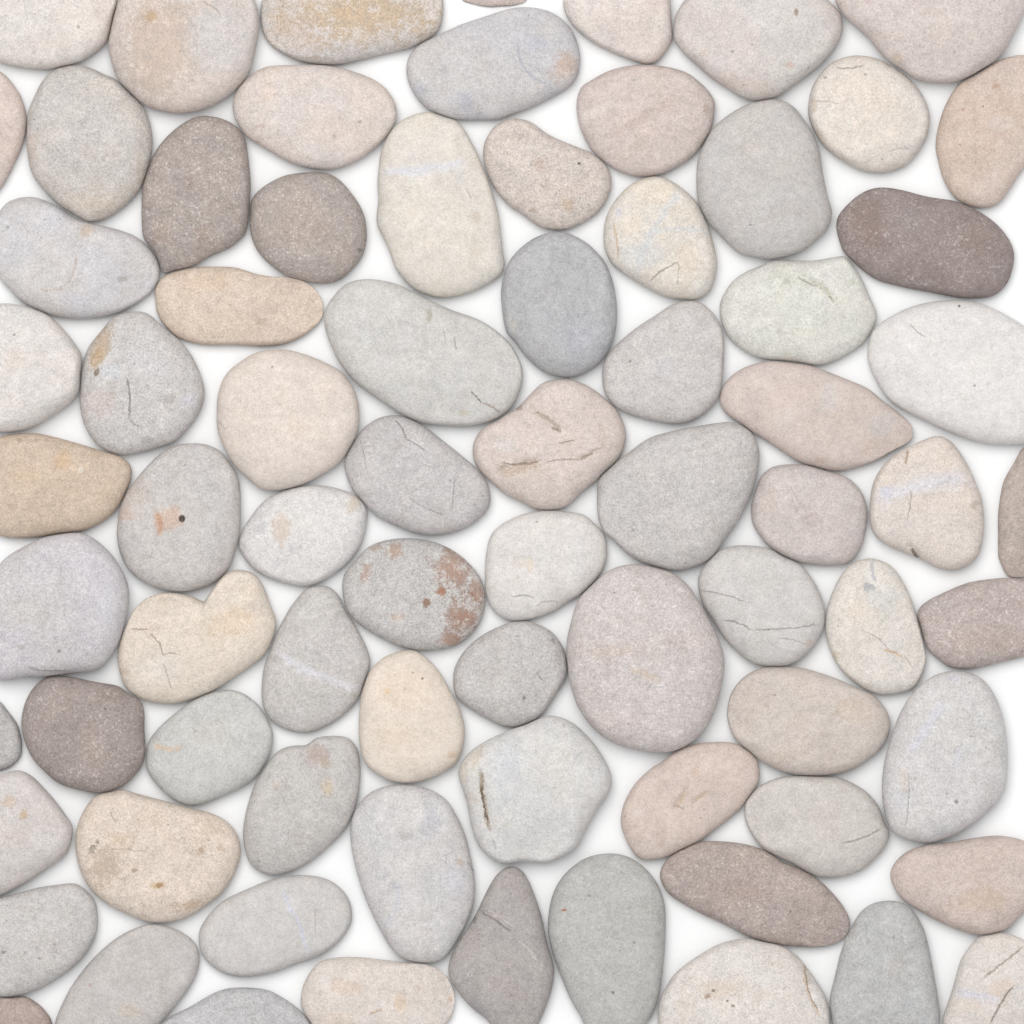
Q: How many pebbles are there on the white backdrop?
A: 77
